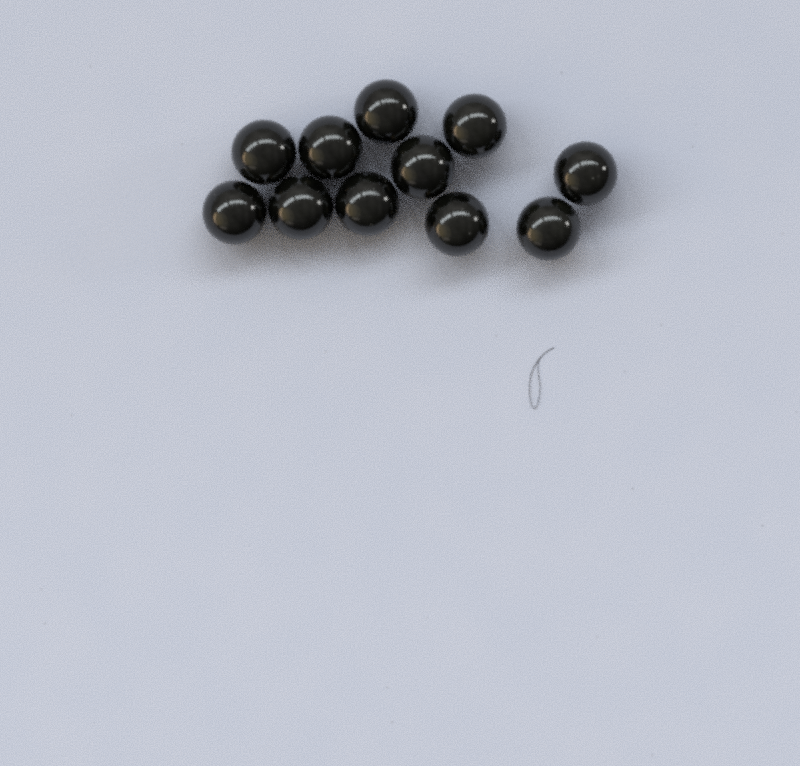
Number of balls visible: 11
